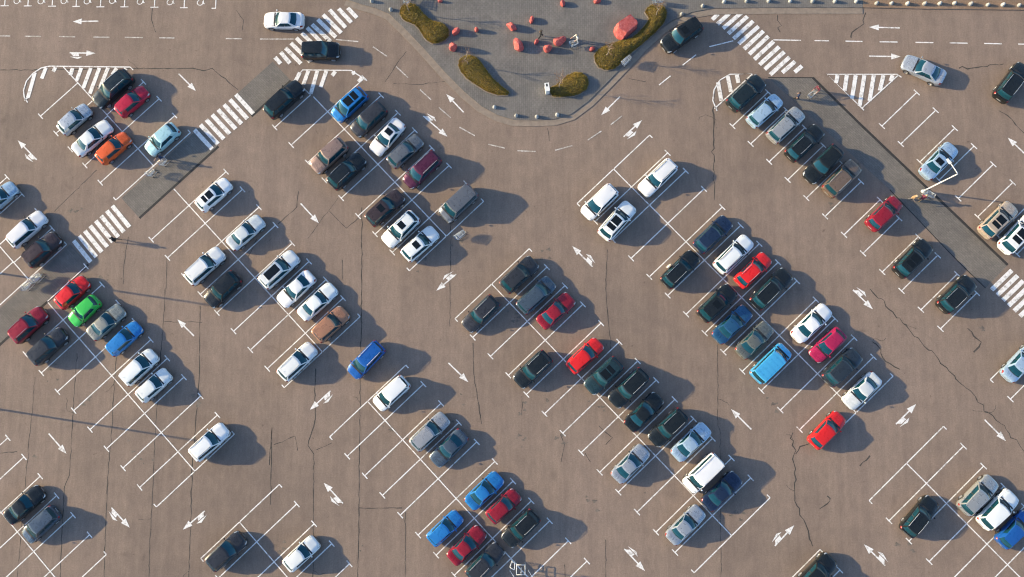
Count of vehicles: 108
